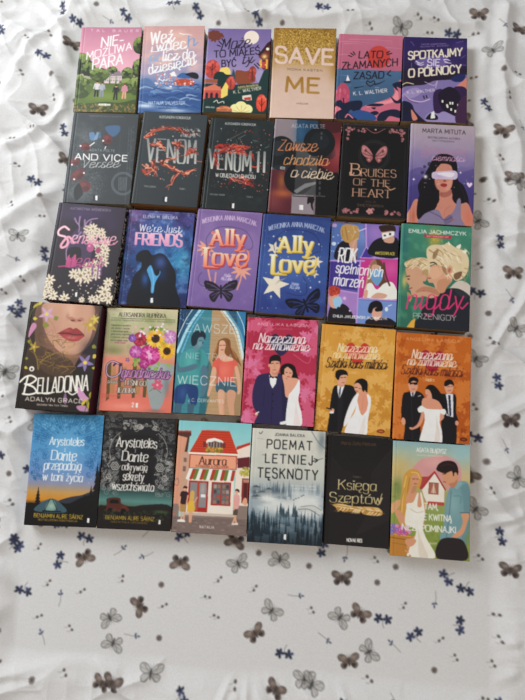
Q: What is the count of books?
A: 30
